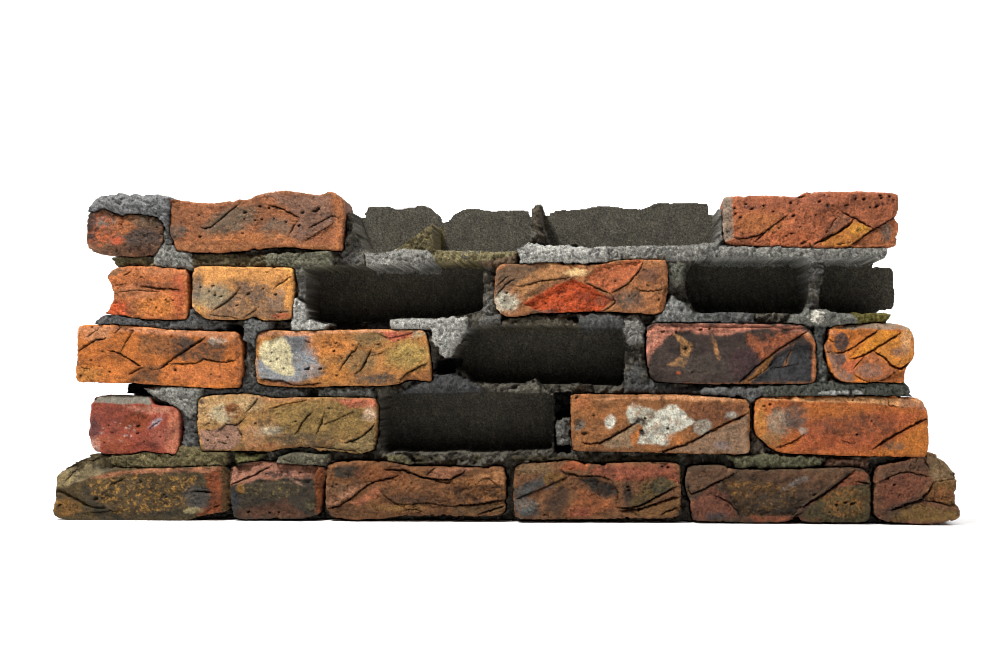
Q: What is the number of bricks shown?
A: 20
